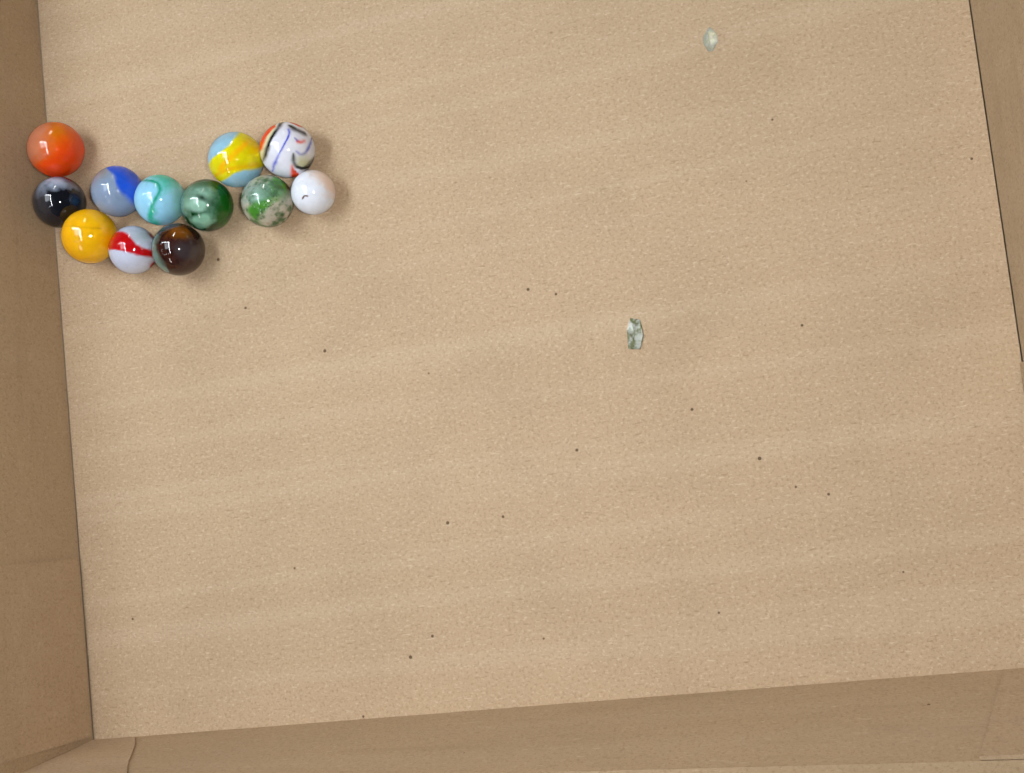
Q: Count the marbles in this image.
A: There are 12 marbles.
